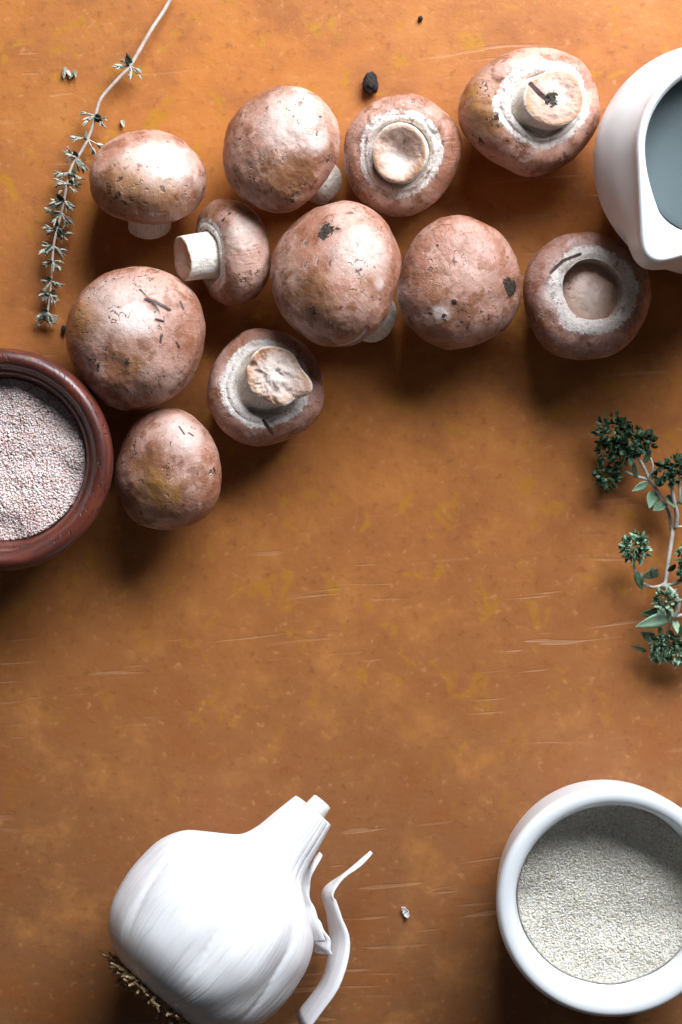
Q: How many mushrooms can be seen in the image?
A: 11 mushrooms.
